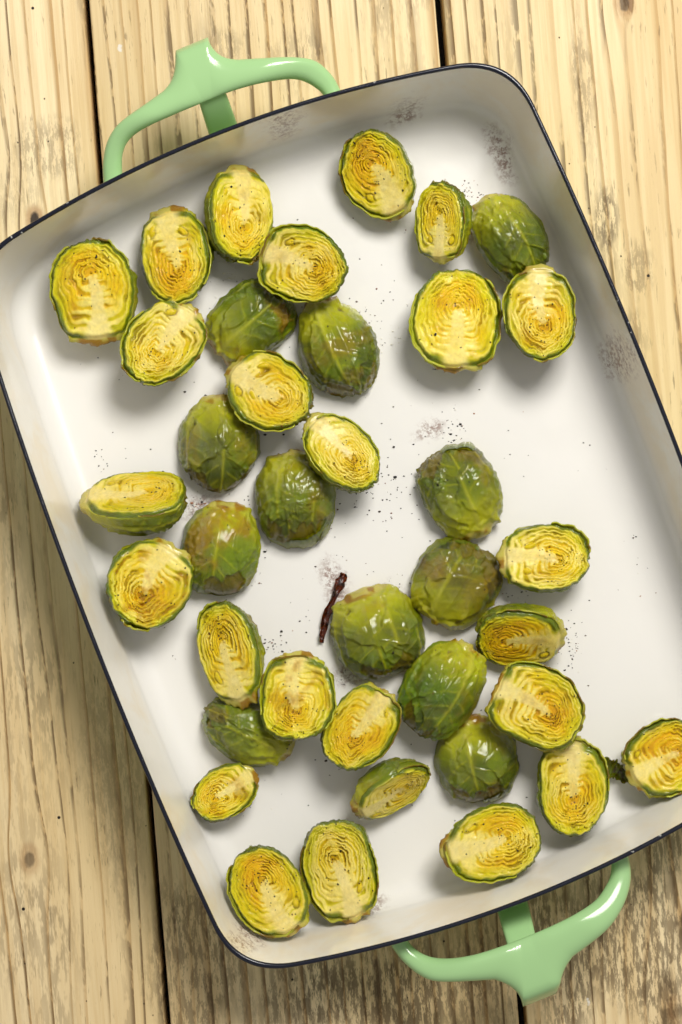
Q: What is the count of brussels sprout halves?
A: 38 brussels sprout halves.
